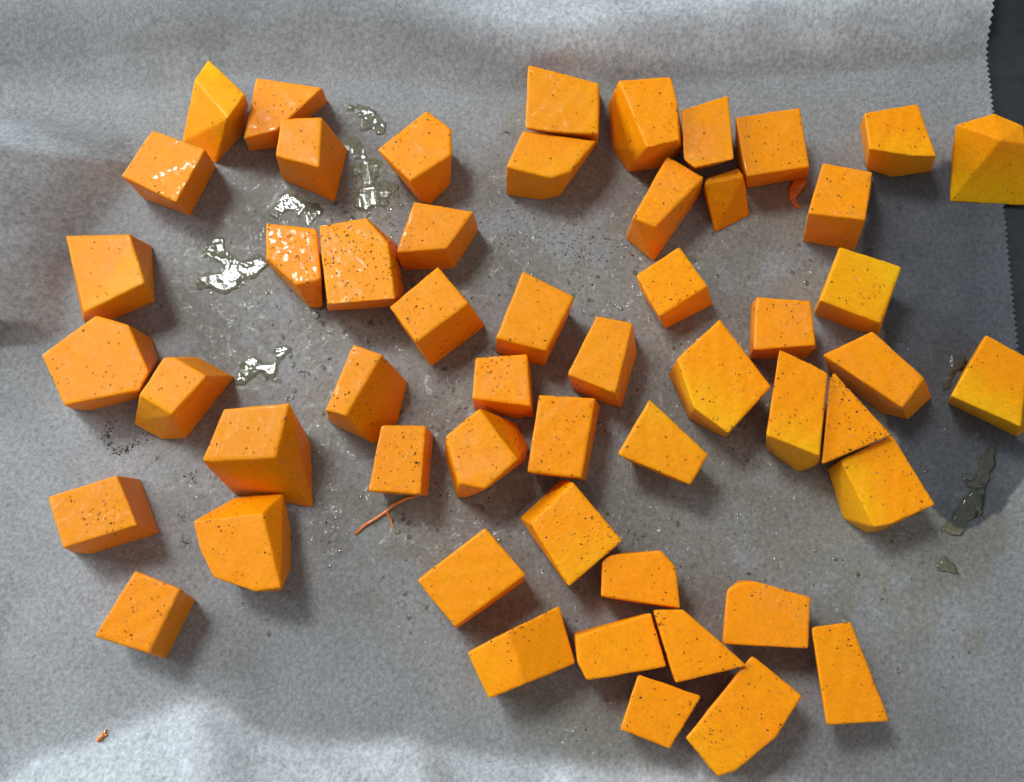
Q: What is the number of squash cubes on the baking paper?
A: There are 53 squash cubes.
